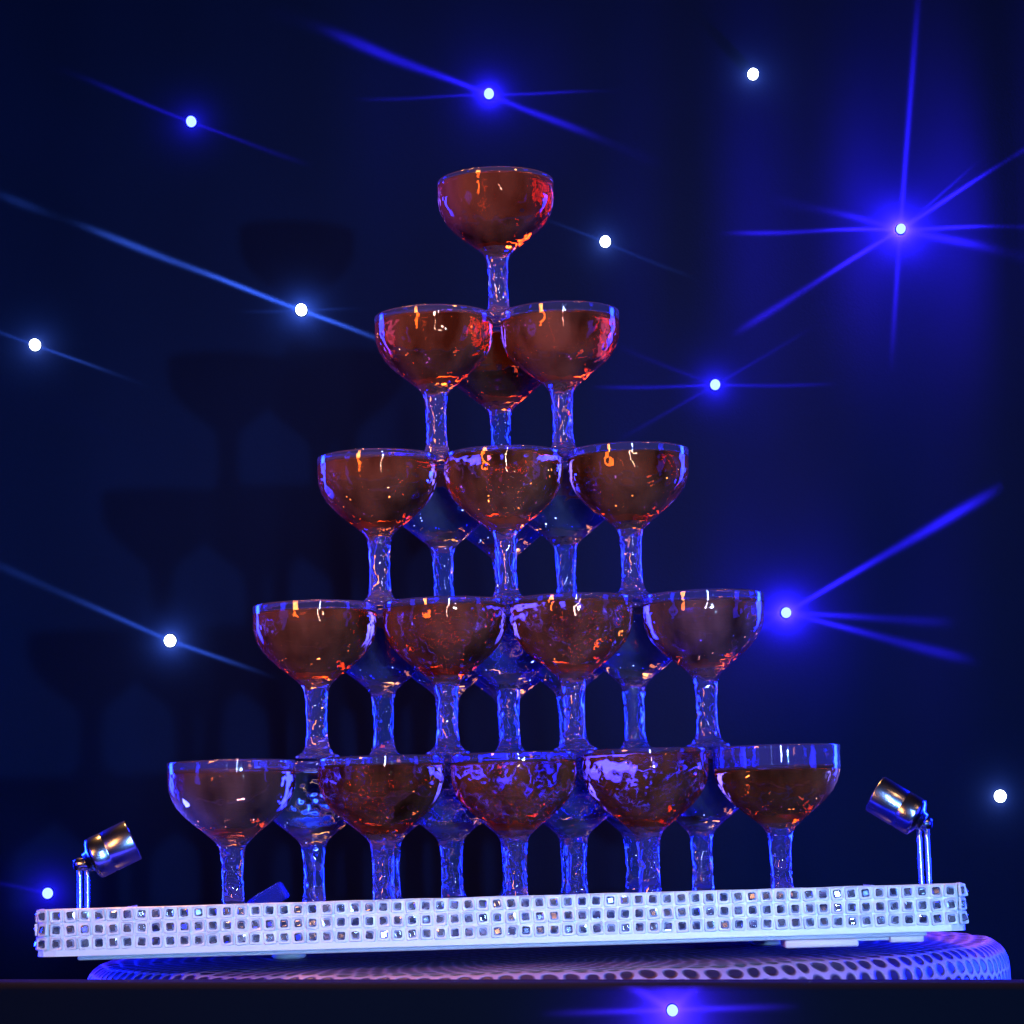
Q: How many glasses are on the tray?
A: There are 35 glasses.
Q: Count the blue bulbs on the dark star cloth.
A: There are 7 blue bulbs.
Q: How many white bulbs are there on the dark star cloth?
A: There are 6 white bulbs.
